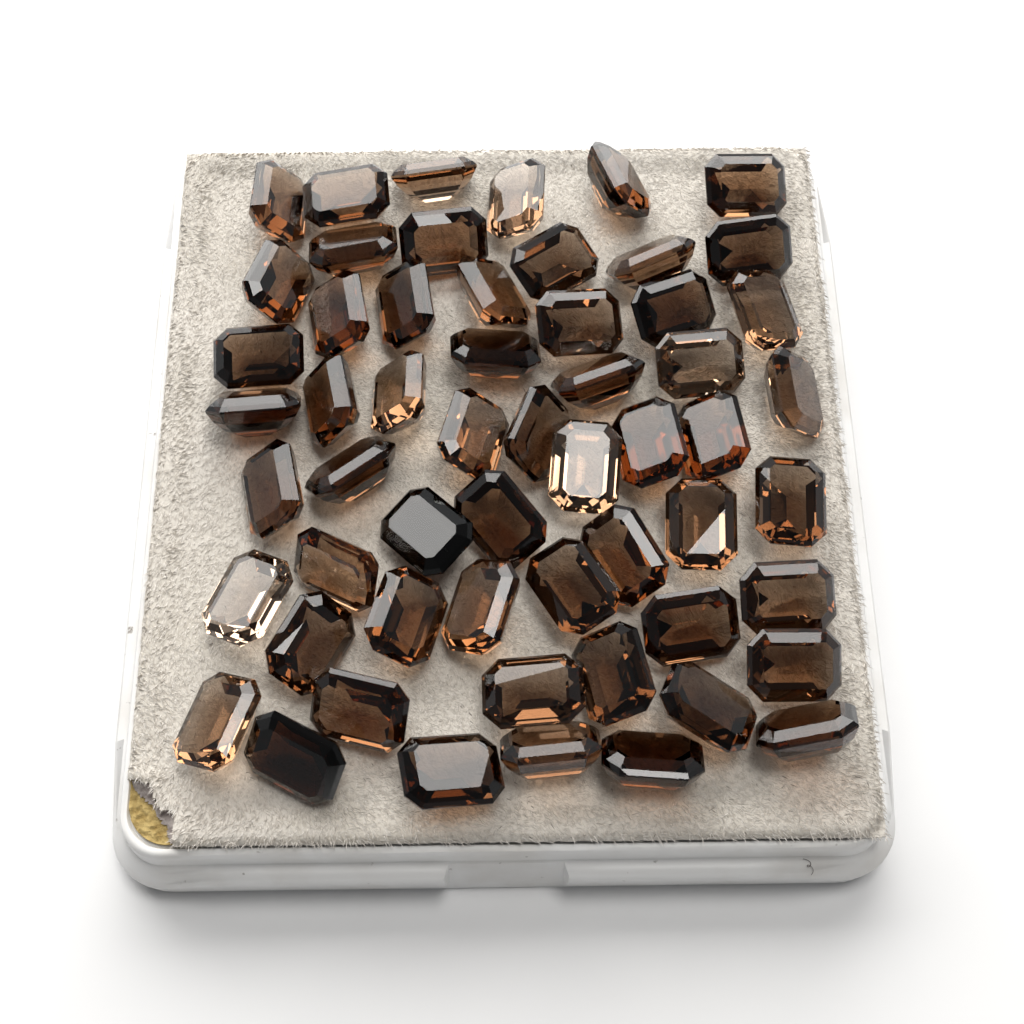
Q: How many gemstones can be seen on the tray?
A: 57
